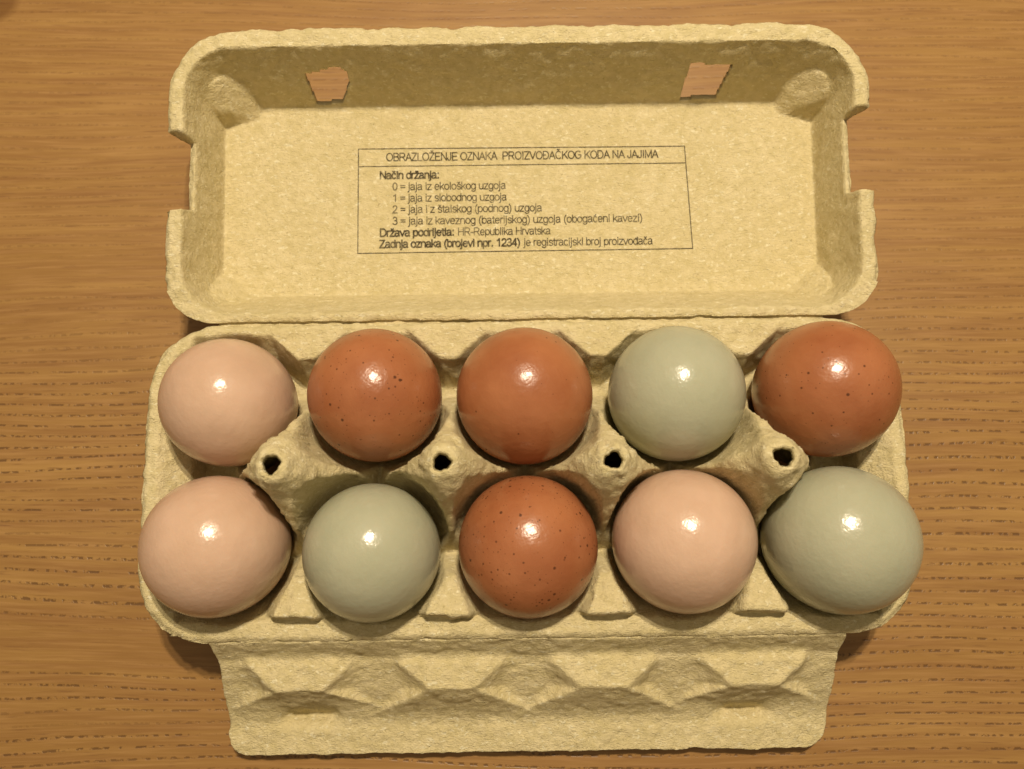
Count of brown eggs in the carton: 4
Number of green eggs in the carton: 3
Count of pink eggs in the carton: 3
